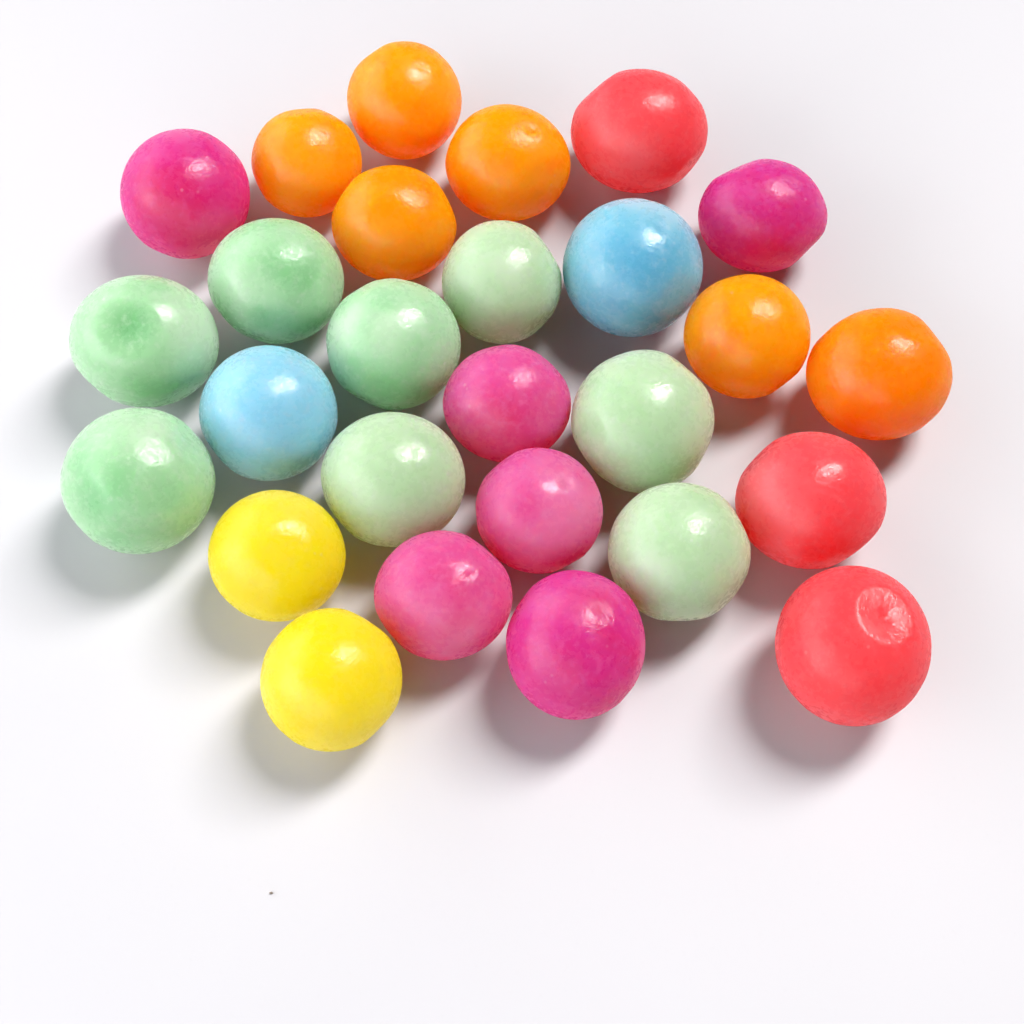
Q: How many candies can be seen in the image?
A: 27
